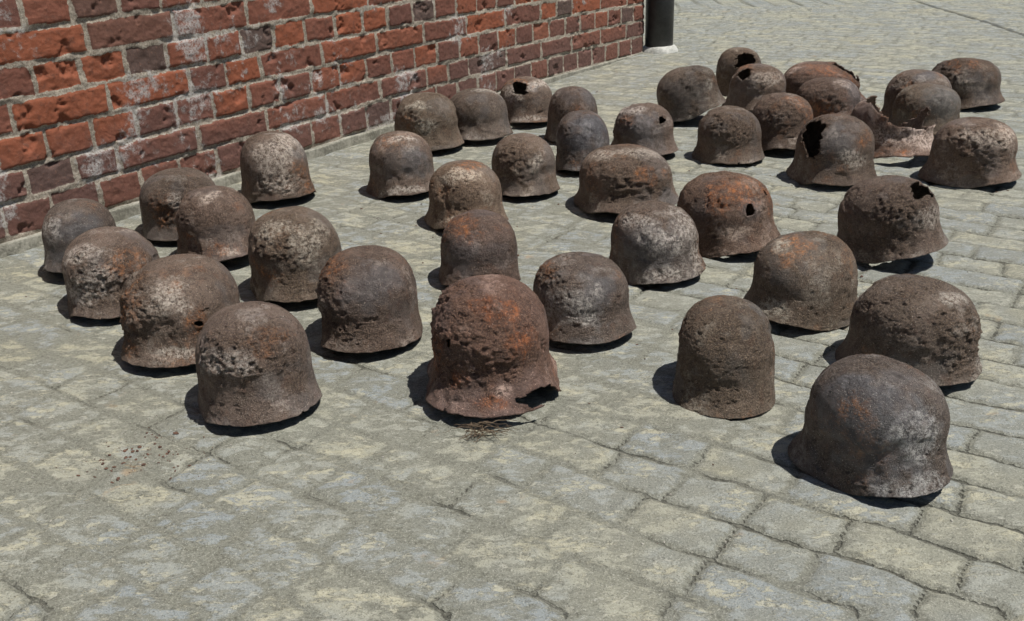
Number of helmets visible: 42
